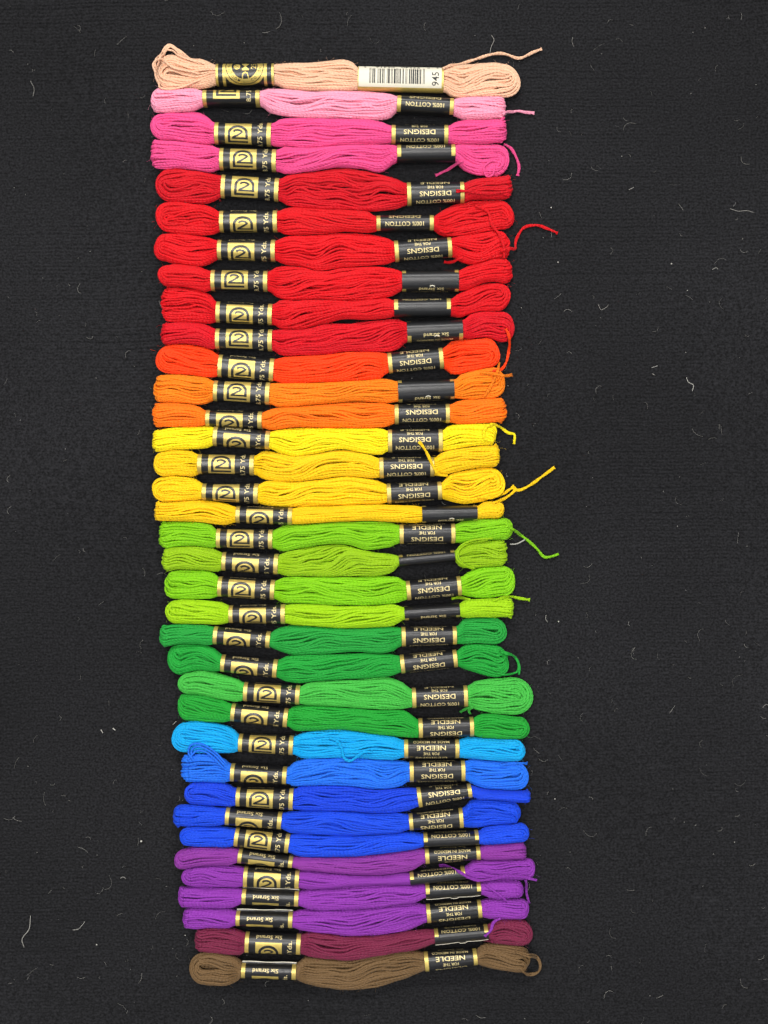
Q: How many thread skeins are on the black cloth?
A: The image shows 36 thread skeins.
